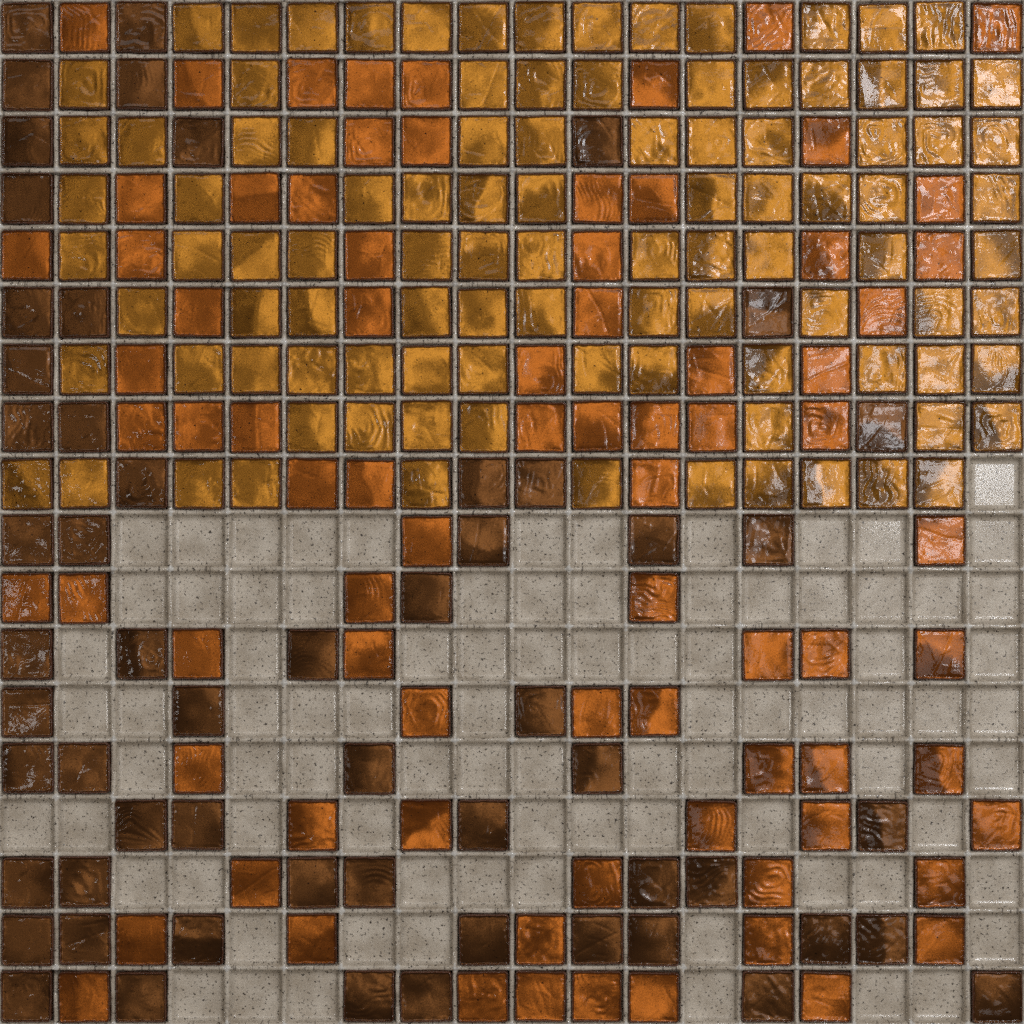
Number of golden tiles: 101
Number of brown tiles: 58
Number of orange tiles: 80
